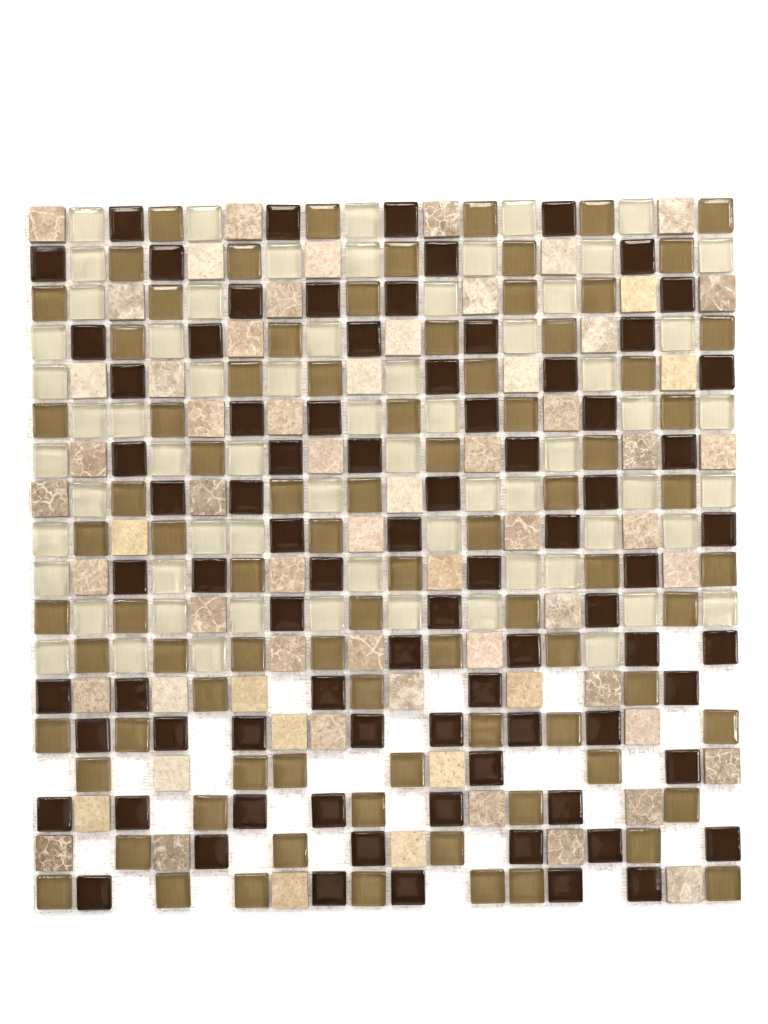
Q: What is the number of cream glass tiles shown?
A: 65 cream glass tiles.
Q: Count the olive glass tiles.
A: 84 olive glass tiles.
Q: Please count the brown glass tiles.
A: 80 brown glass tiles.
